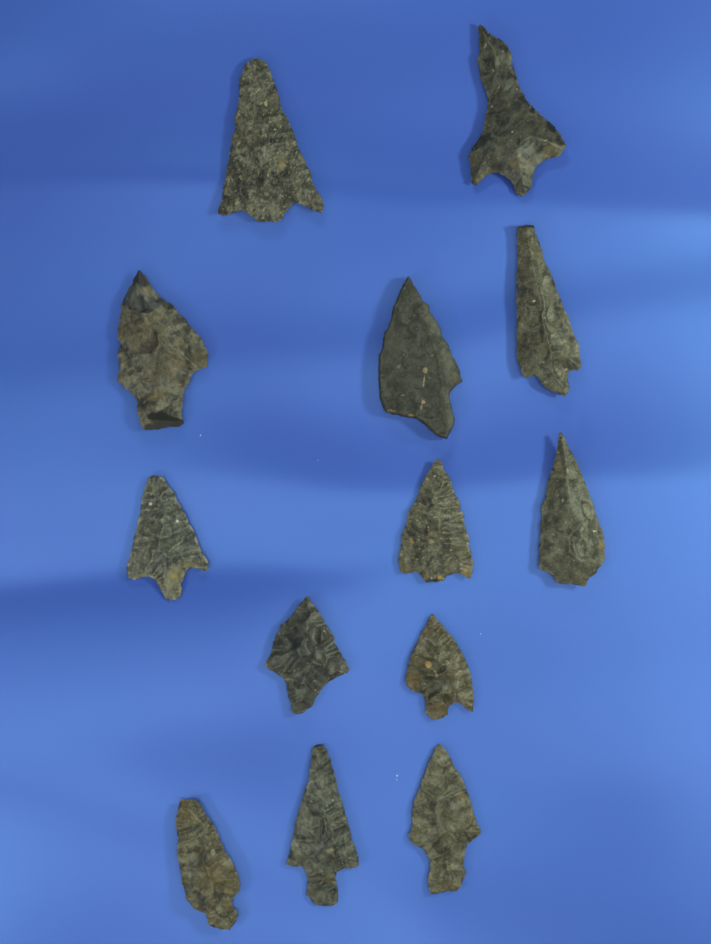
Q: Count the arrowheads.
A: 13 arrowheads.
